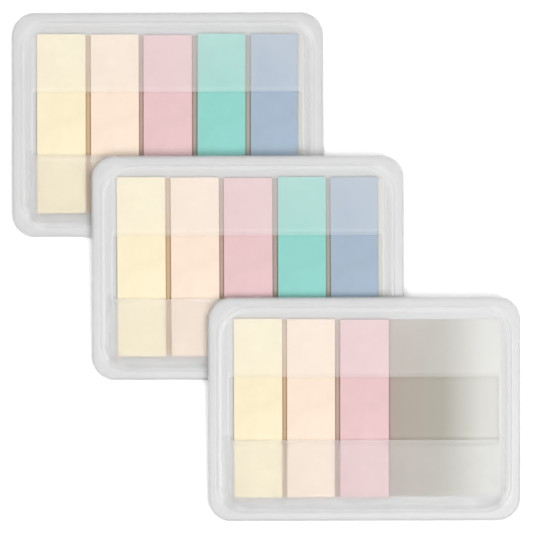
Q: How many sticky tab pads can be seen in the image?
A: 13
